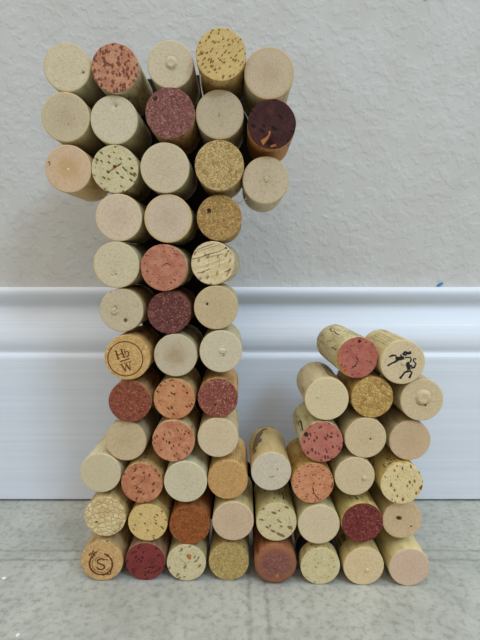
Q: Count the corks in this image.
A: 65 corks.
